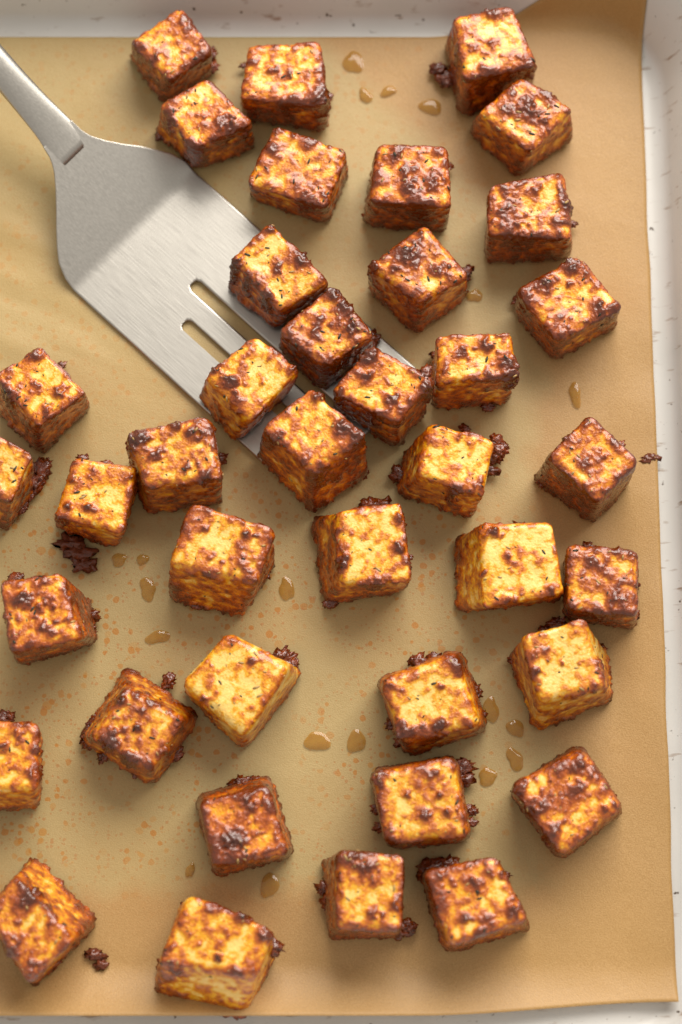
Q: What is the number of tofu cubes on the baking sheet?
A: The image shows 39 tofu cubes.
